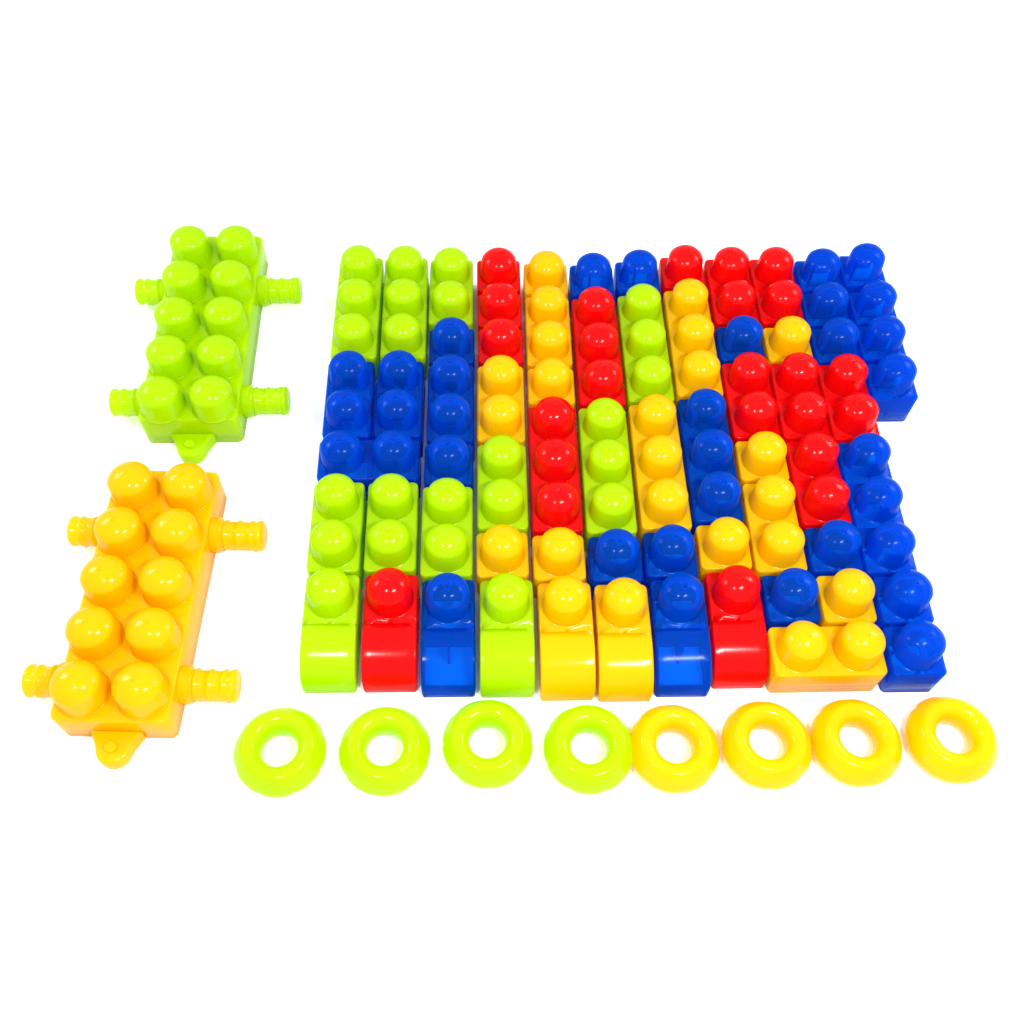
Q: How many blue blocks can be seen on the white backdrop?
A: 26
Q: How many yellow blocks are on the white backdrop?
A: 16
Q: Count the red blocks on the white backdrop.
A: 14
